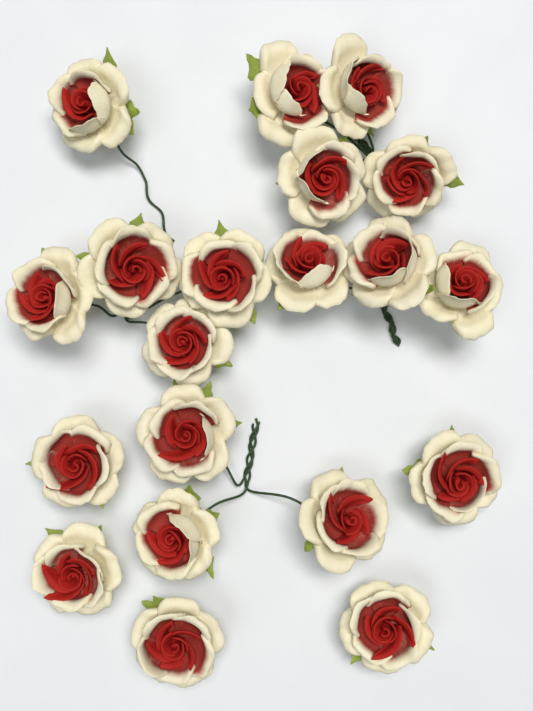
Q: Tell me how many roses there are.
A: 20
